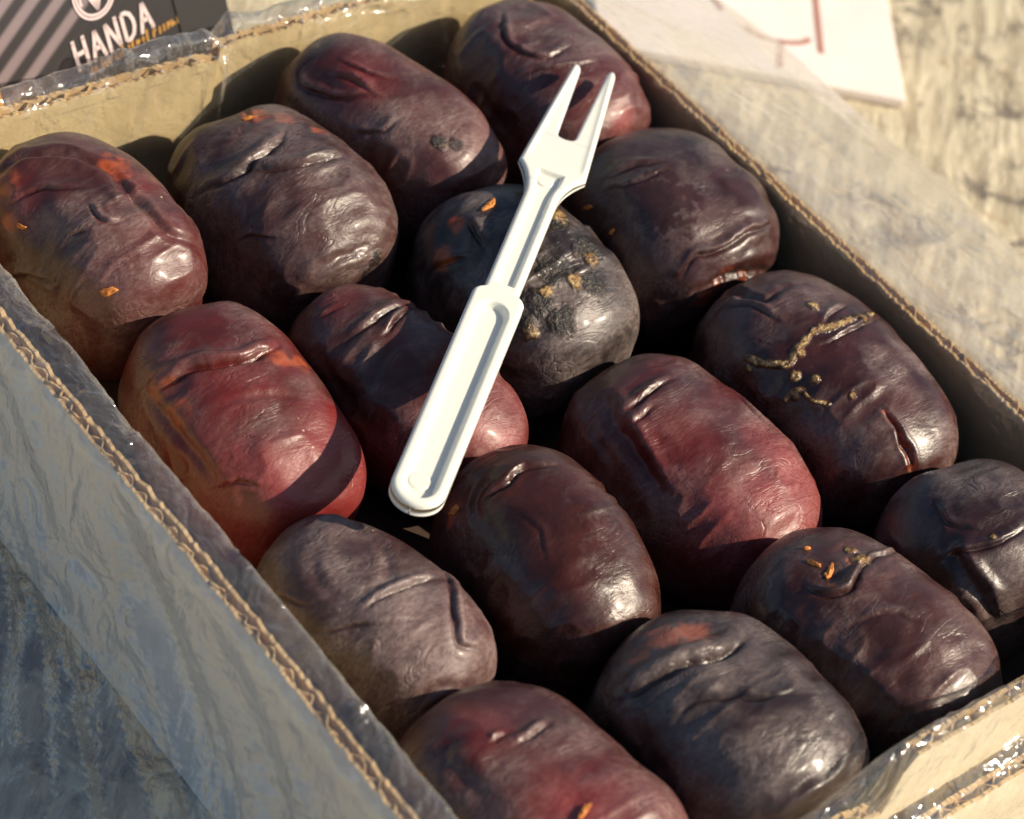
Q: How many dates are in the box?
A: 16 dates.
